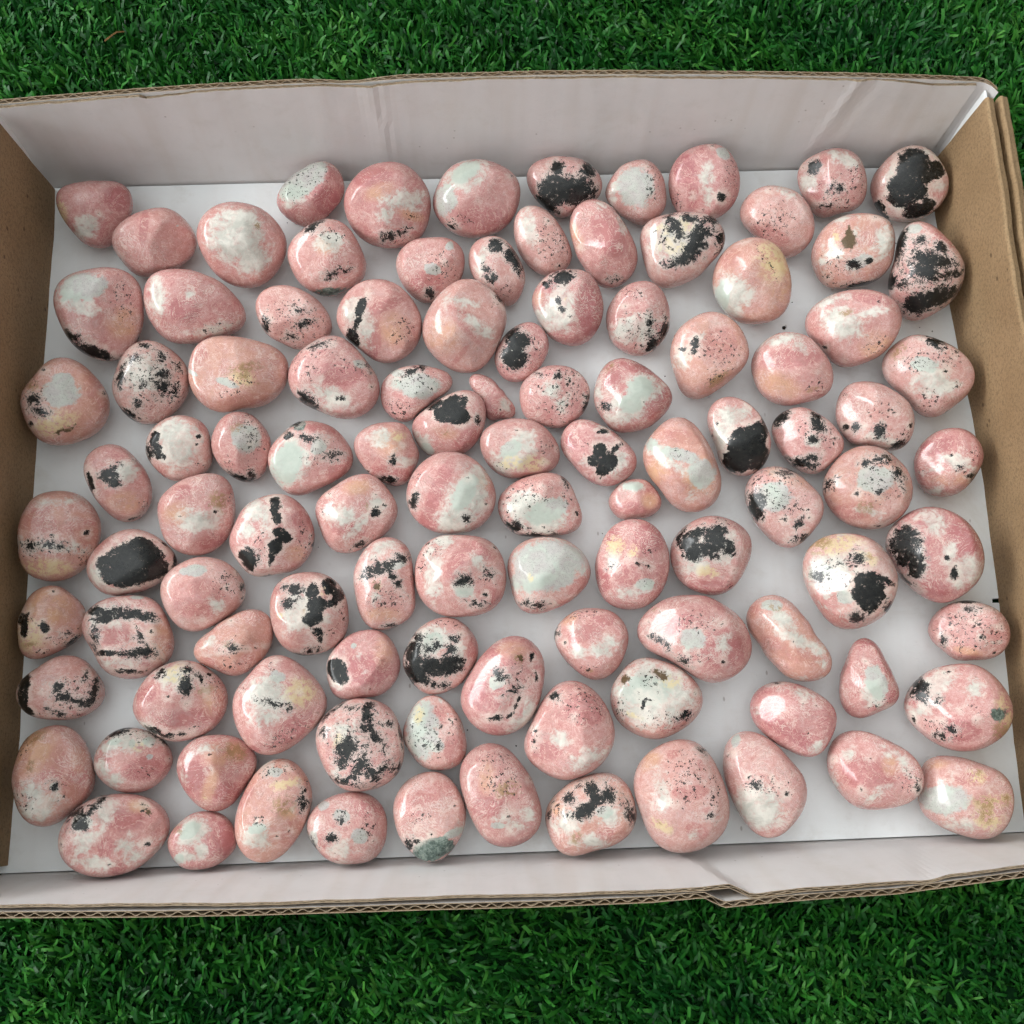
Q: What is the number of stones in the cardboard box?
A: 107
